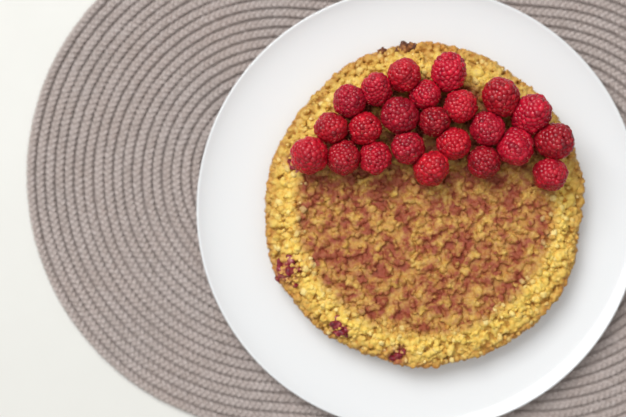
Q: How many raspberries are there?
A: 23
